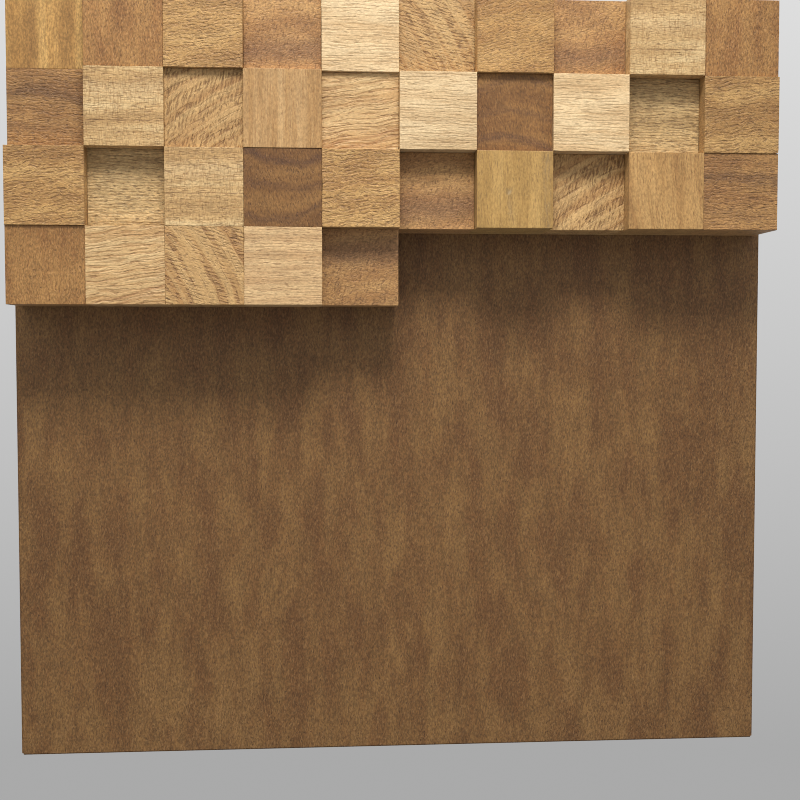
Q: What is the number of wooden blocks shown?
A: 35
